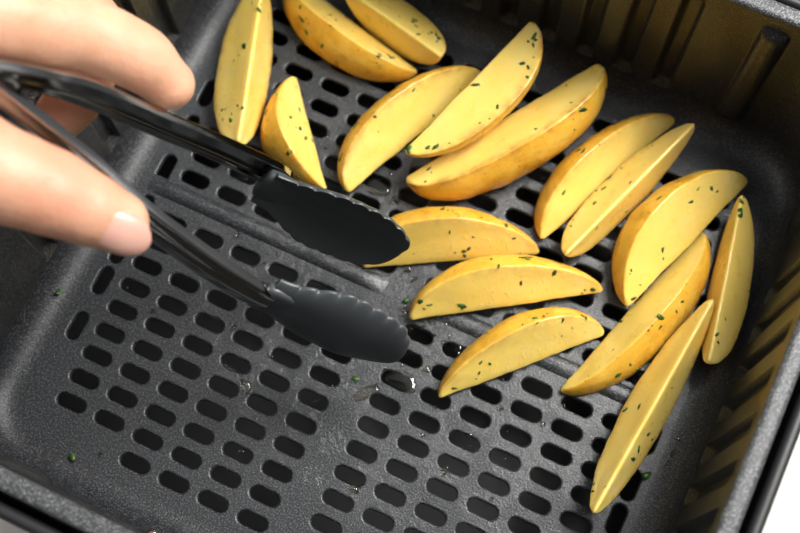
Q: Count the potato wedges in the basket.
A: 16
